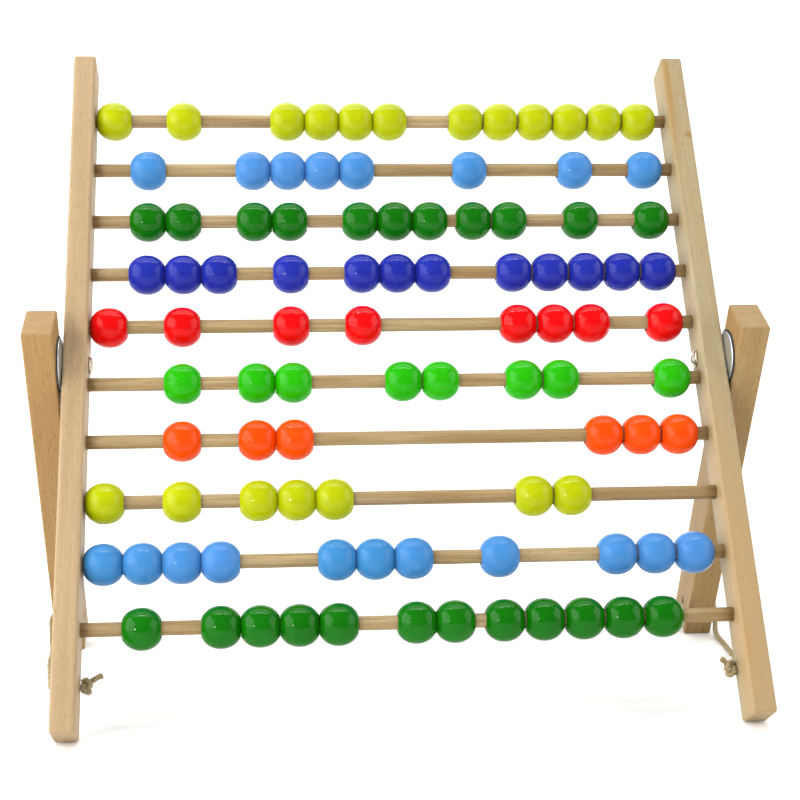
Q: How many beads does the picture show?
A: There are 95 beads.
